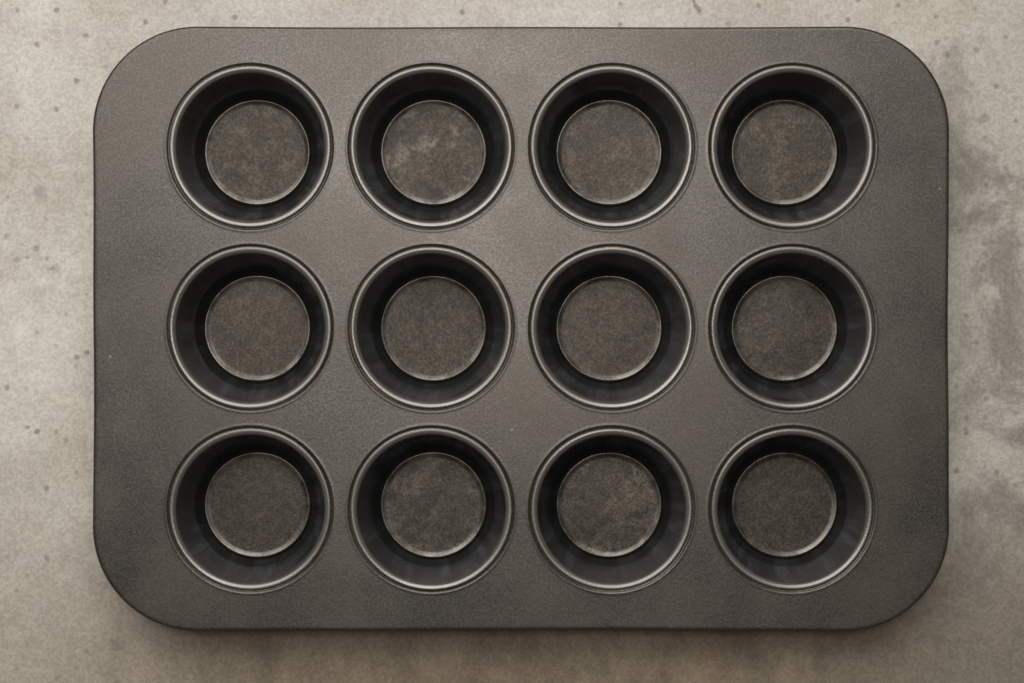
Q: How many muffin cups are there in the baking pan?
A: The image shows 12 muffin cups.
